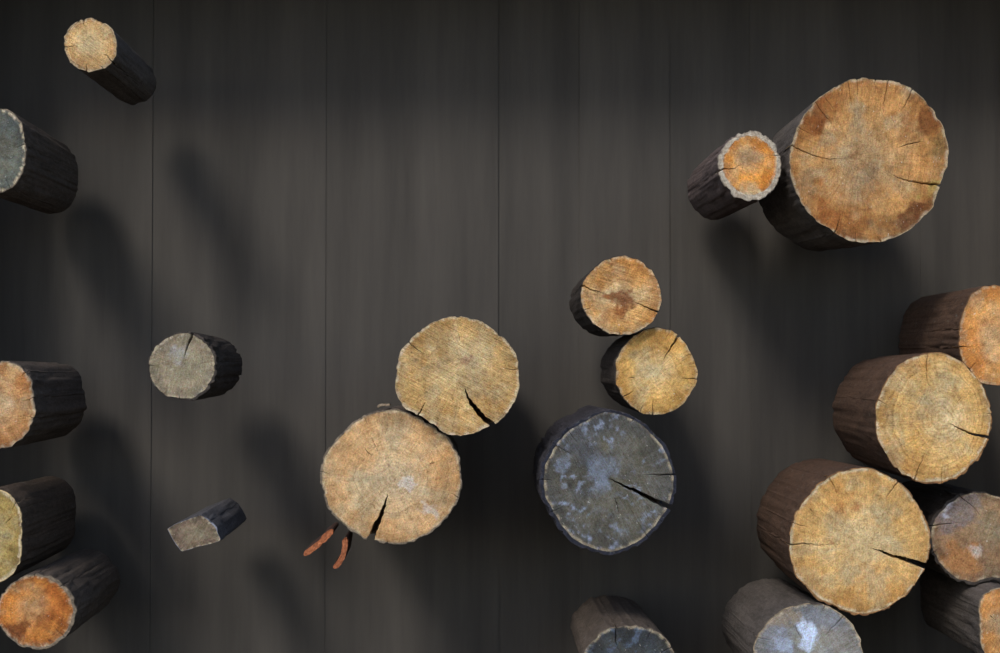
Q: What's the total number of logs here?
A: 21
